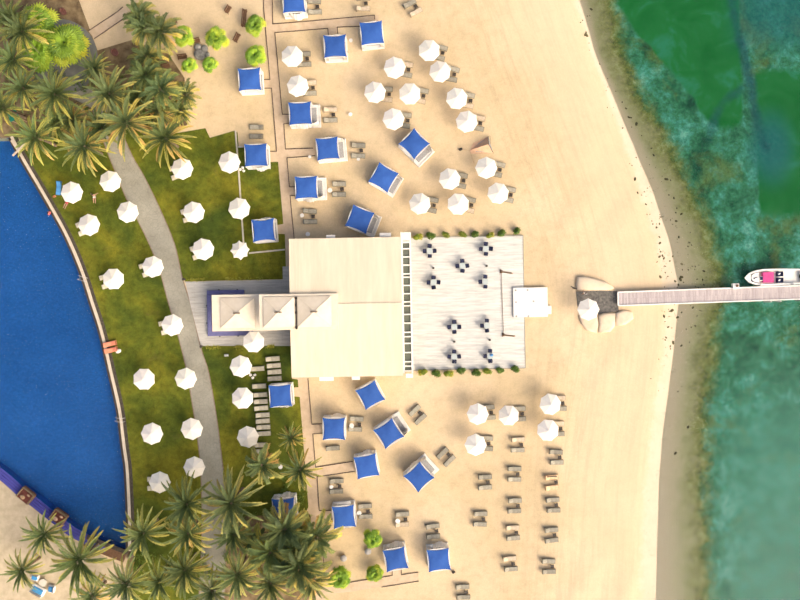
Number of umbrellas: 44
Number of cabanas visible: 22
